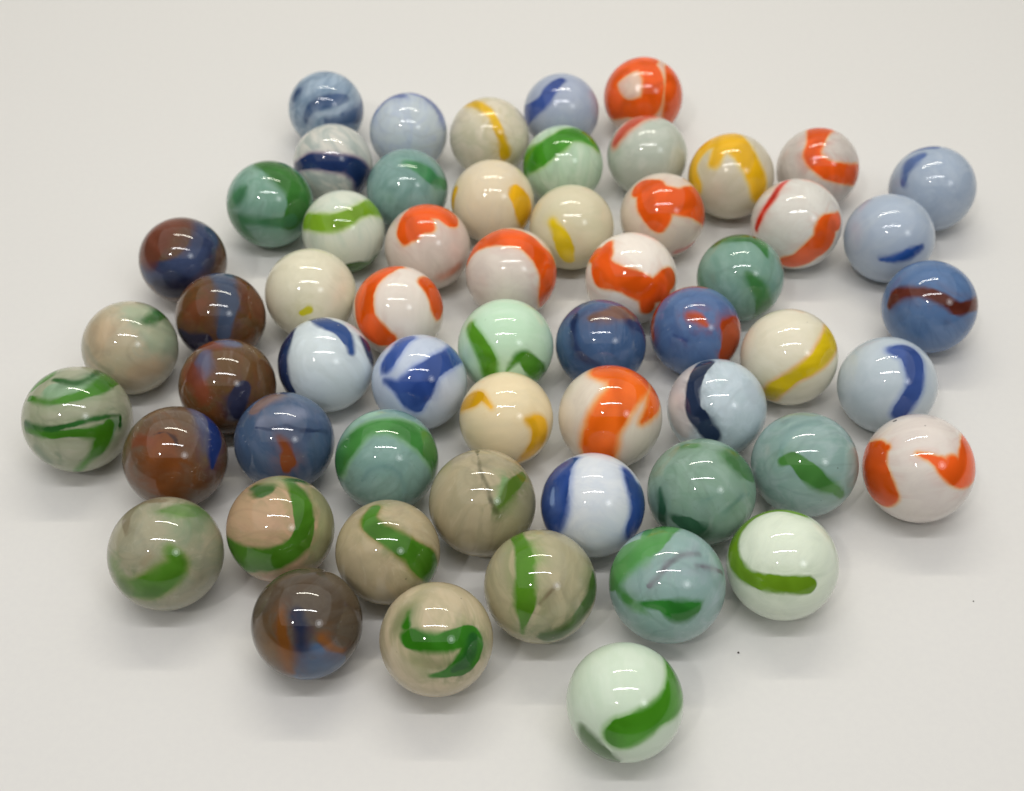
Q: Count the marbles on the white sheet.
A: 58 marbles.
